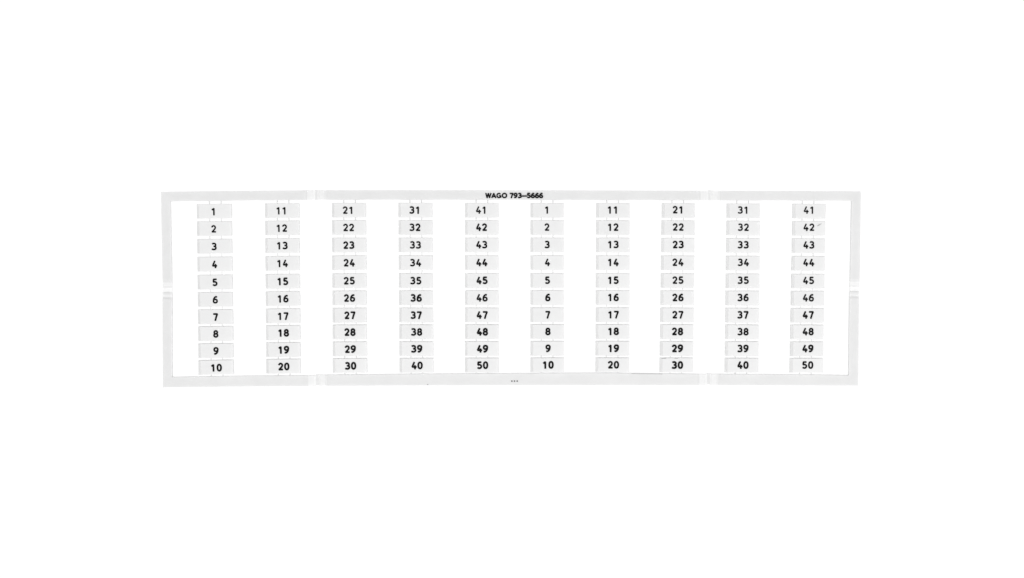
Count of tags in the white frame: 100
